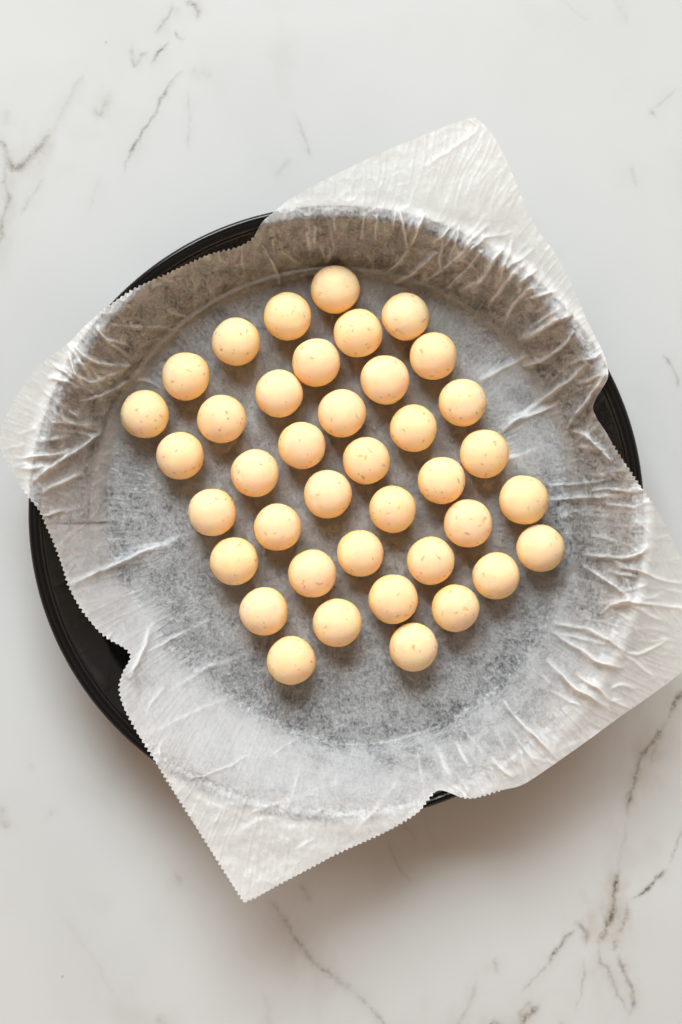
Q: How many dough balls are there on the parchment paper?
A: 39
